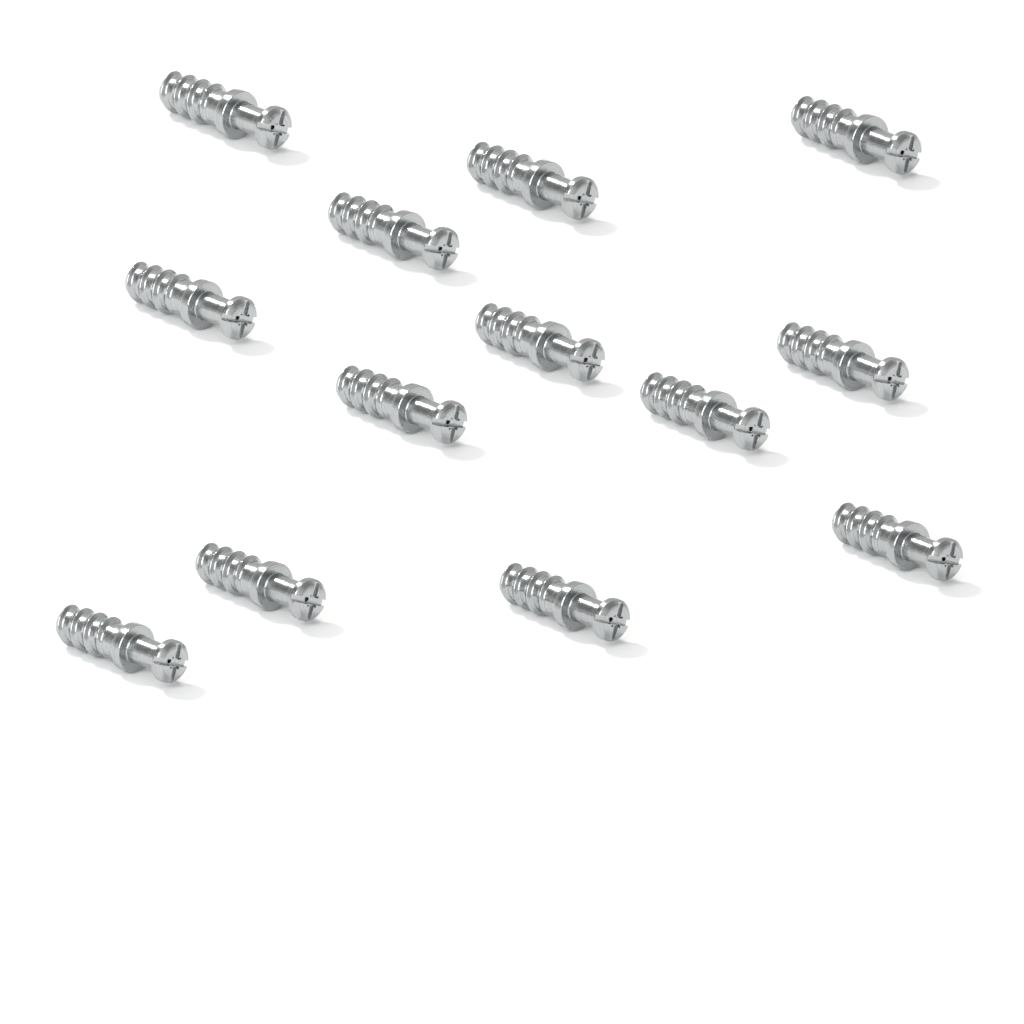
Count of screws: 13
